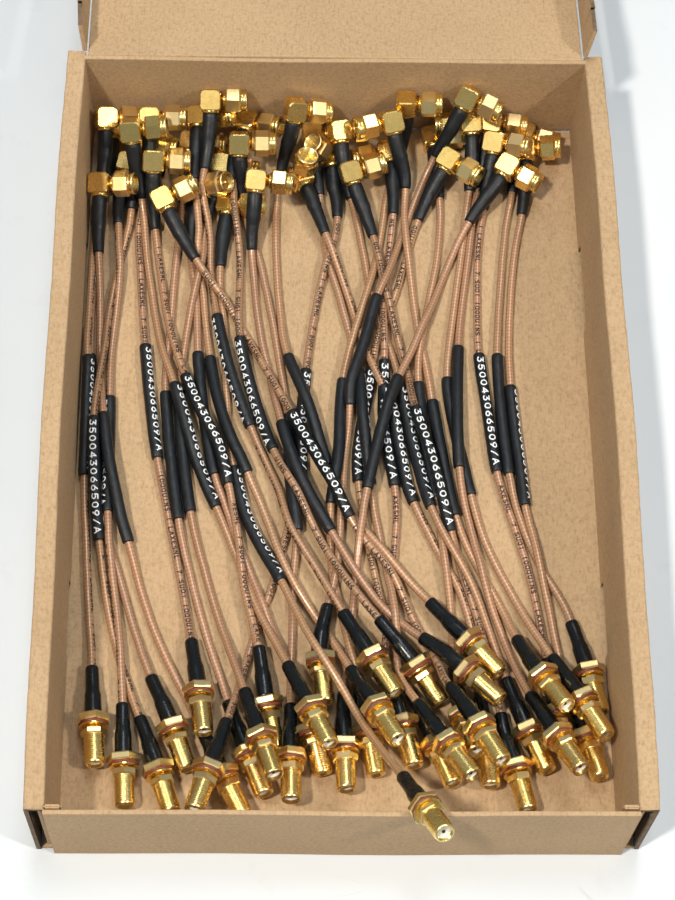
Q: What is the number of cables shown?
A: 36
